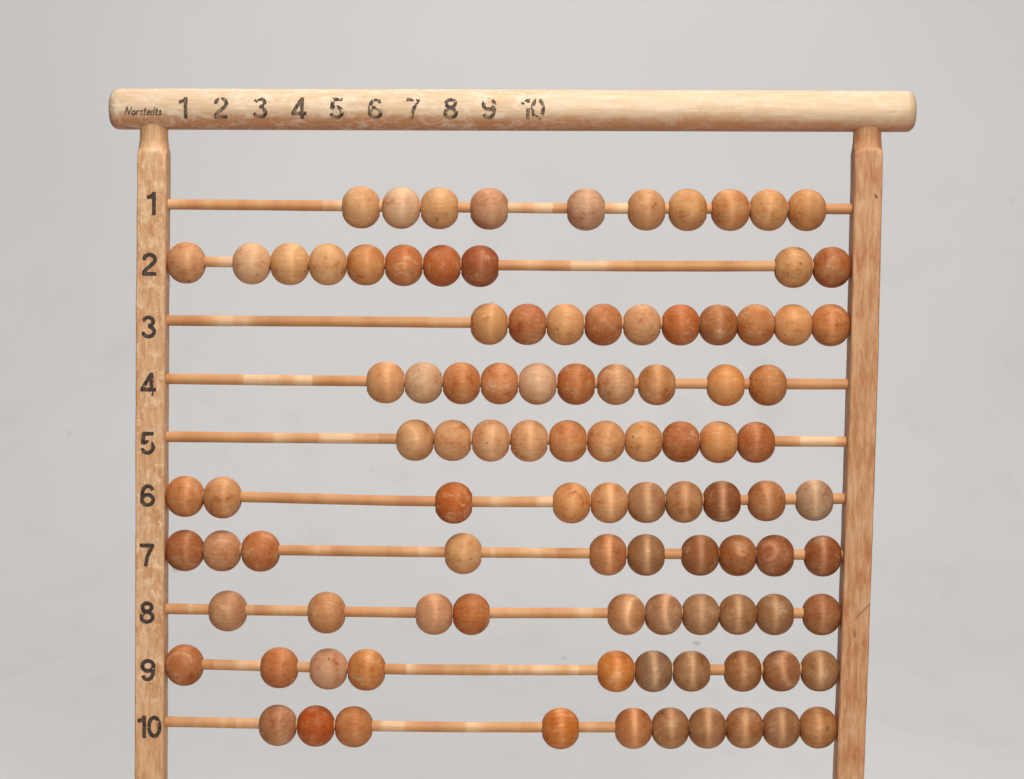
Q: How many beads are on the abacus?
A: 100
